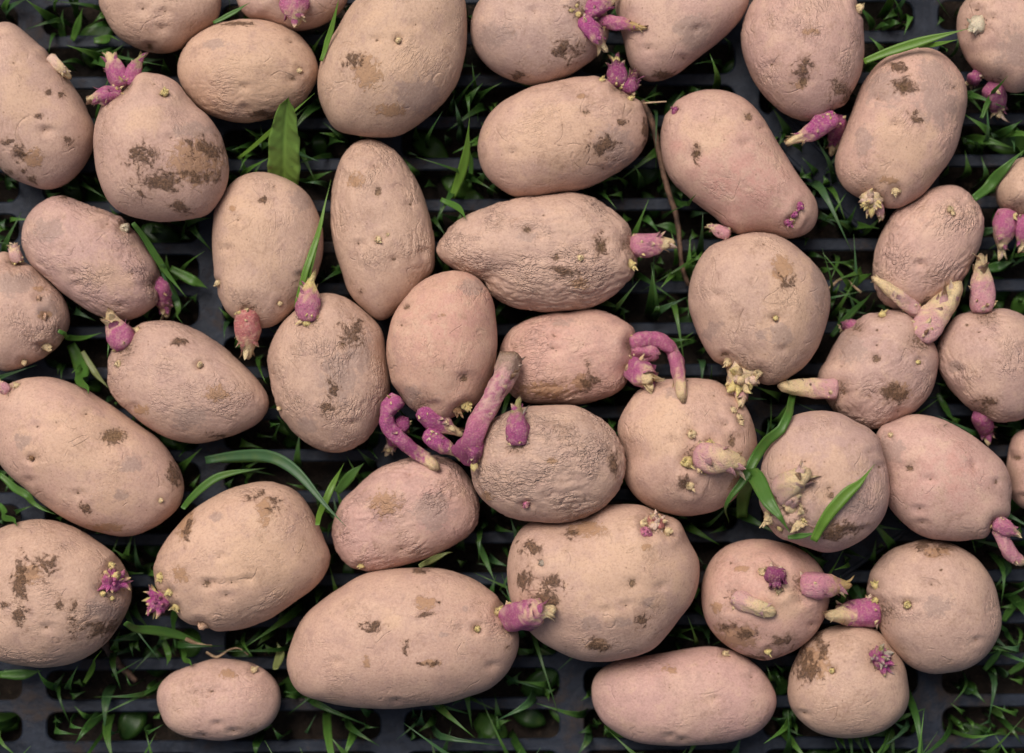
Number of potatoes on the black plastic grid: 43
